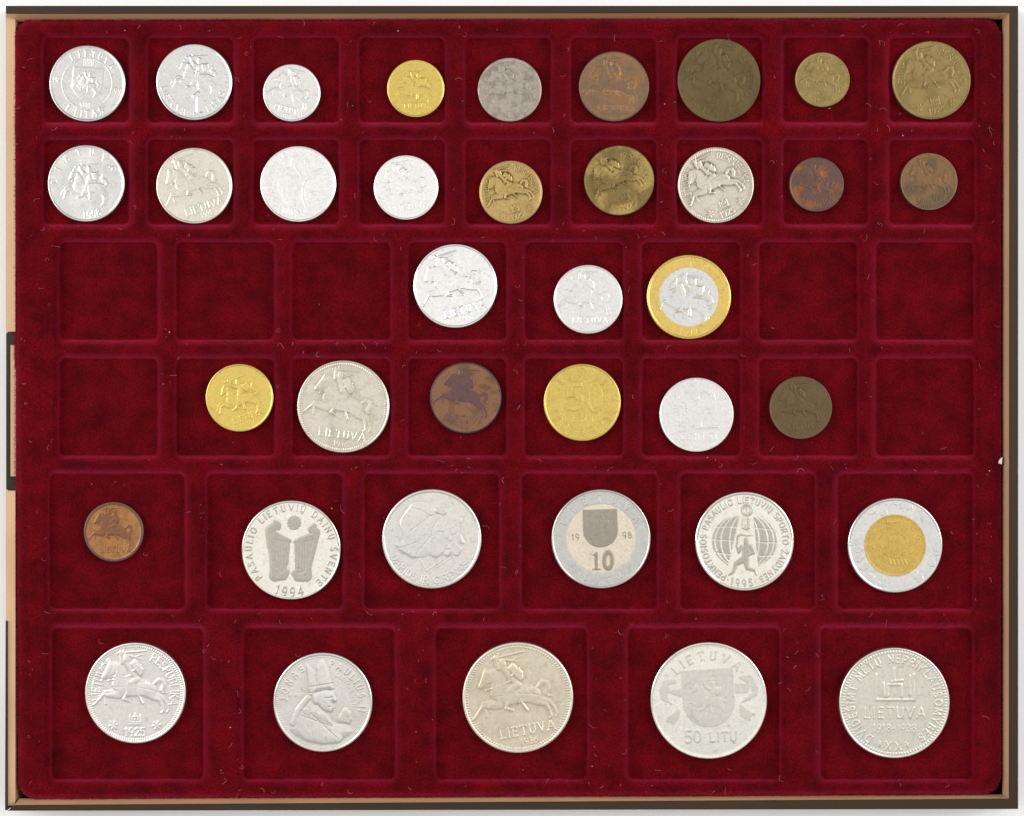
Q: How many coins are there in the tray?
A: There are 38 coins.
